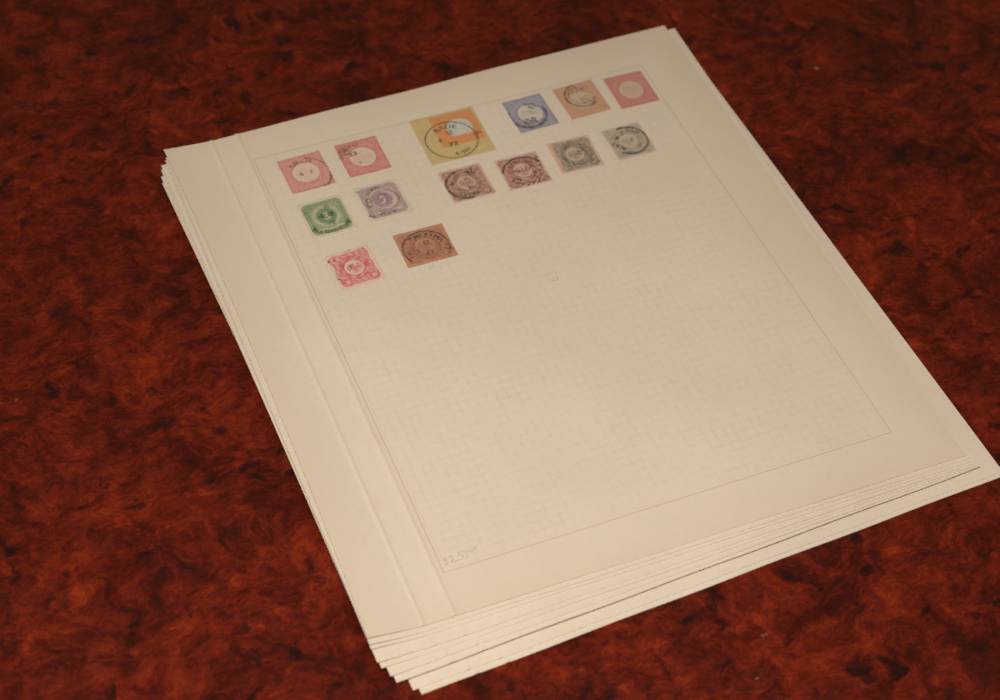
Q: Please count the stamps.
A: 14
